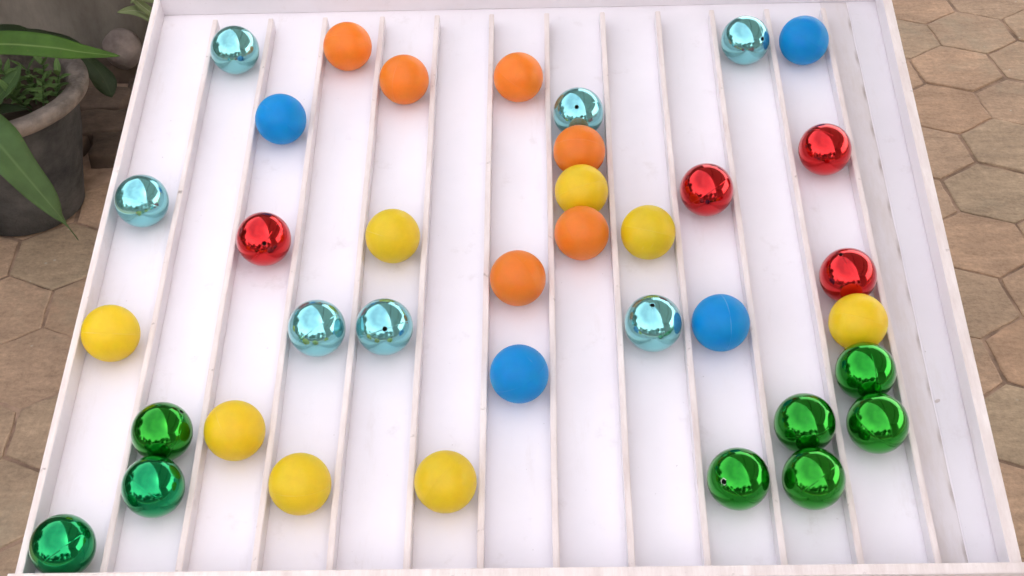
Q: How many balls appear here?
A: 37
